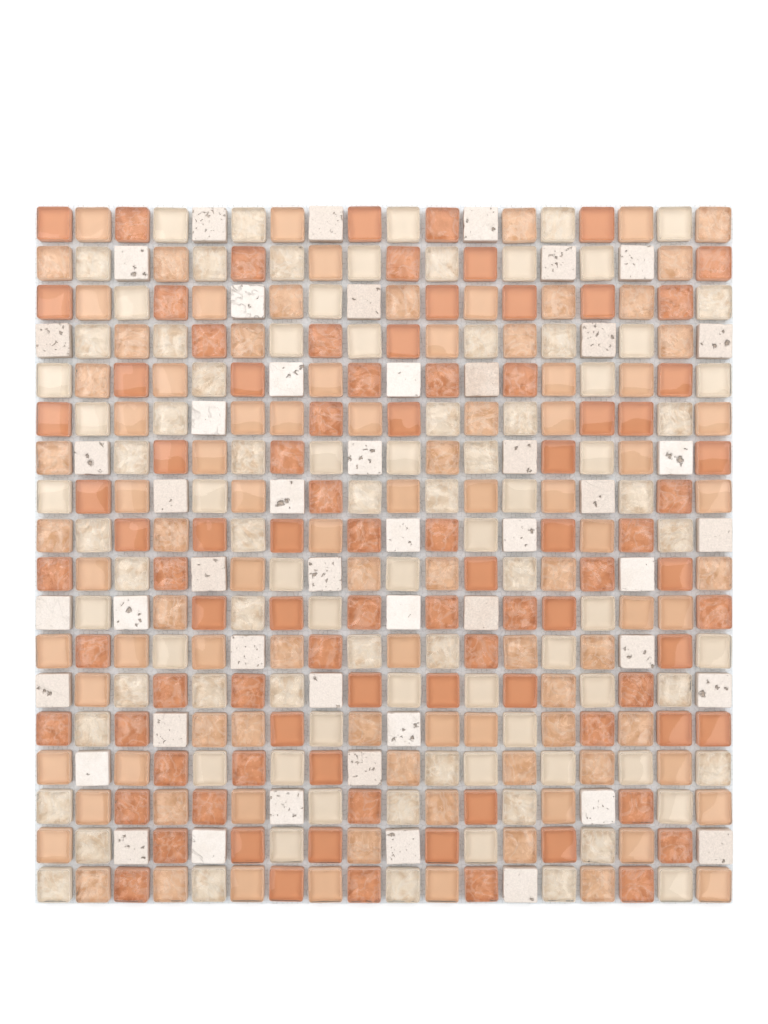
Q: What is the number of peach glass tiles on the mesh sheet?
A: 95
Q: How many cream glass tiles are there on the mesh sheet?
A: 91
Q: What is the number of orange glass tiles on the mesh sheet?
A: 90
